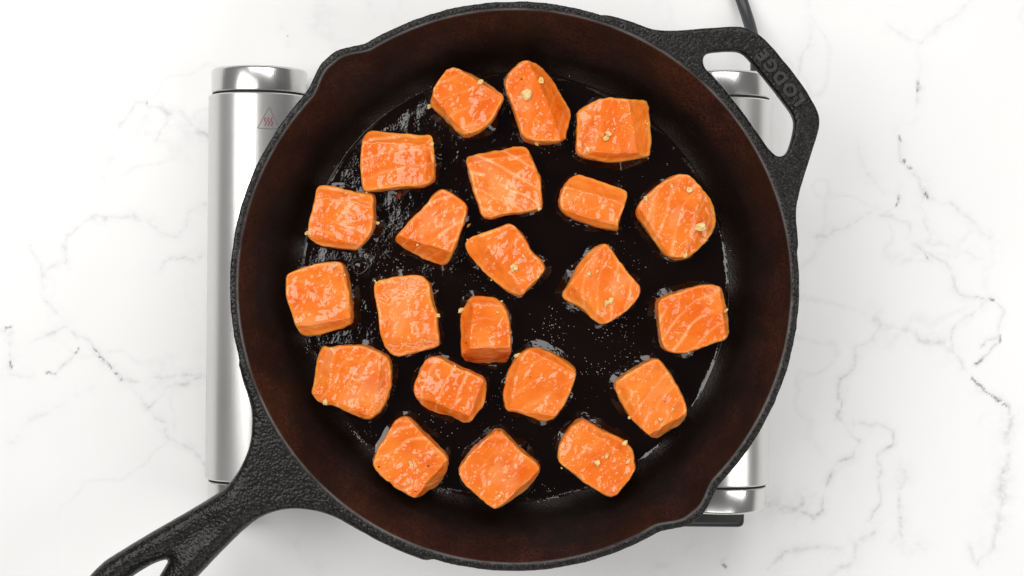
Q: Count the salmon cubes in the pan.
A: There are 22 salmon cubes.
